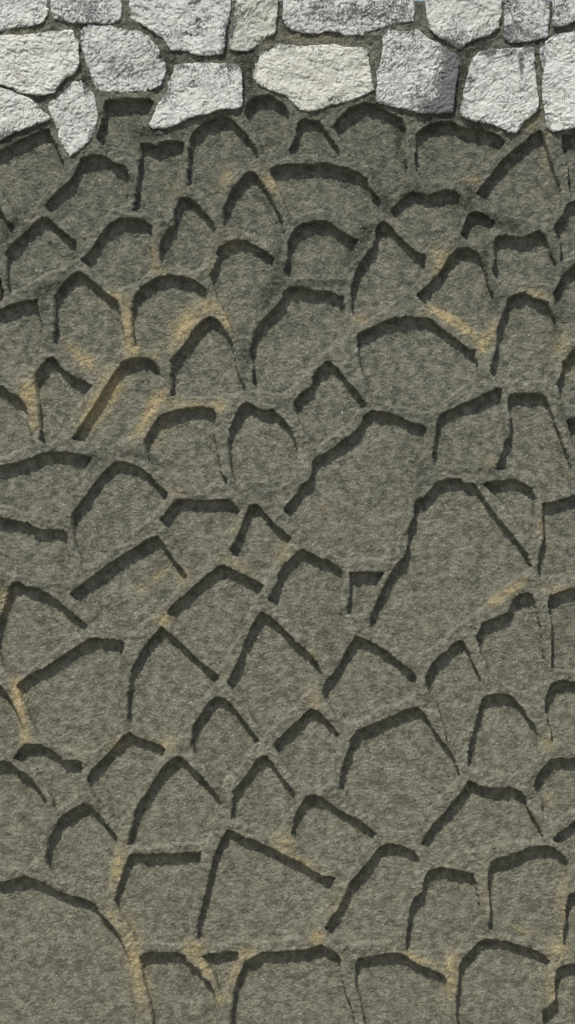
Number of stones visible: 17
